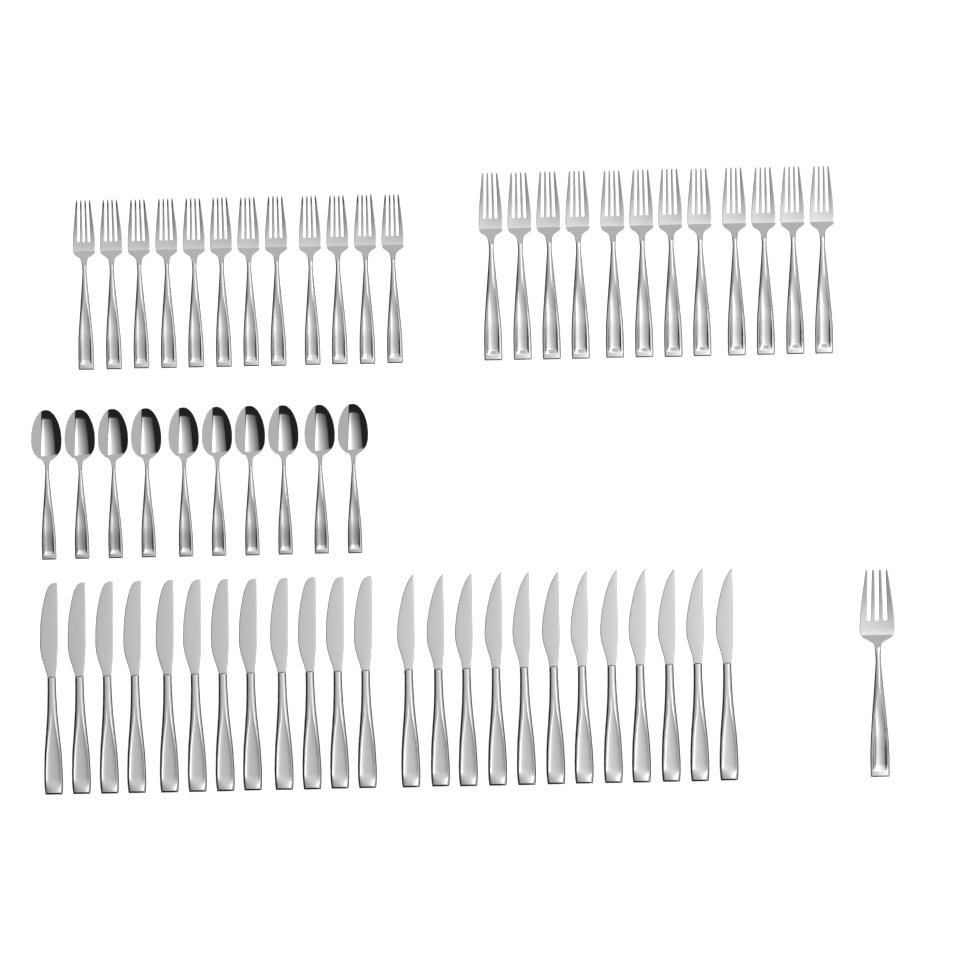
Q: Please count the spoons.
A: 10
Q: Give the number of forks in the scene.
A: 25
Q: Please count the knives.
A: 24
